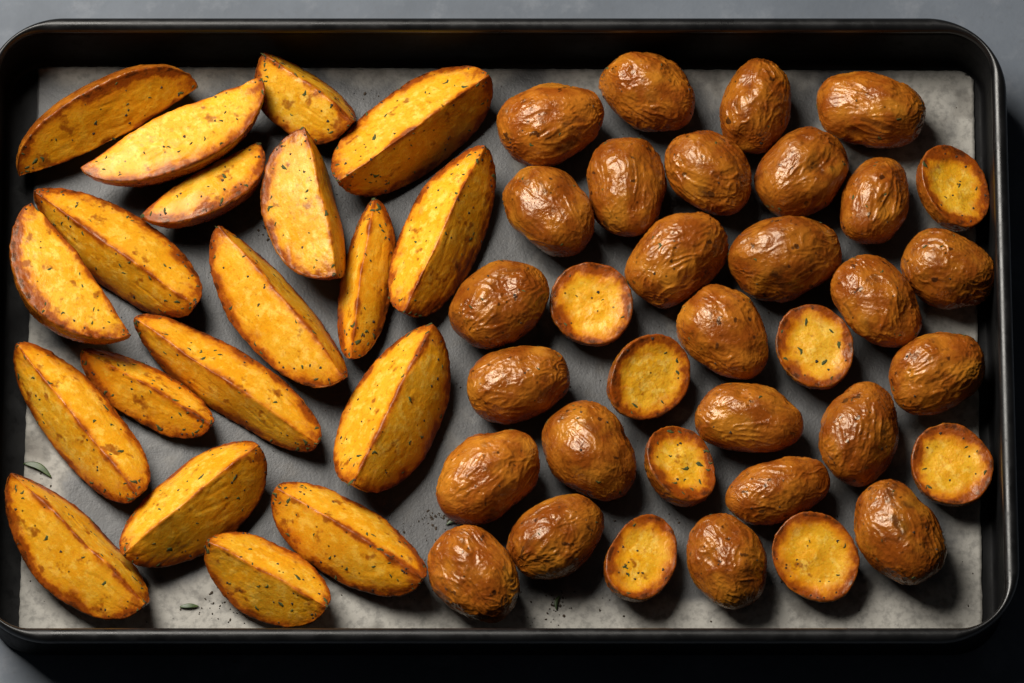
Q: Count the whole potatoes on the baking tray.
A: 26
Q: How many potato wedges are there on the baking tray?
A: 19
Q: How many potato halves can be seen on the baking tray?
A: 8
